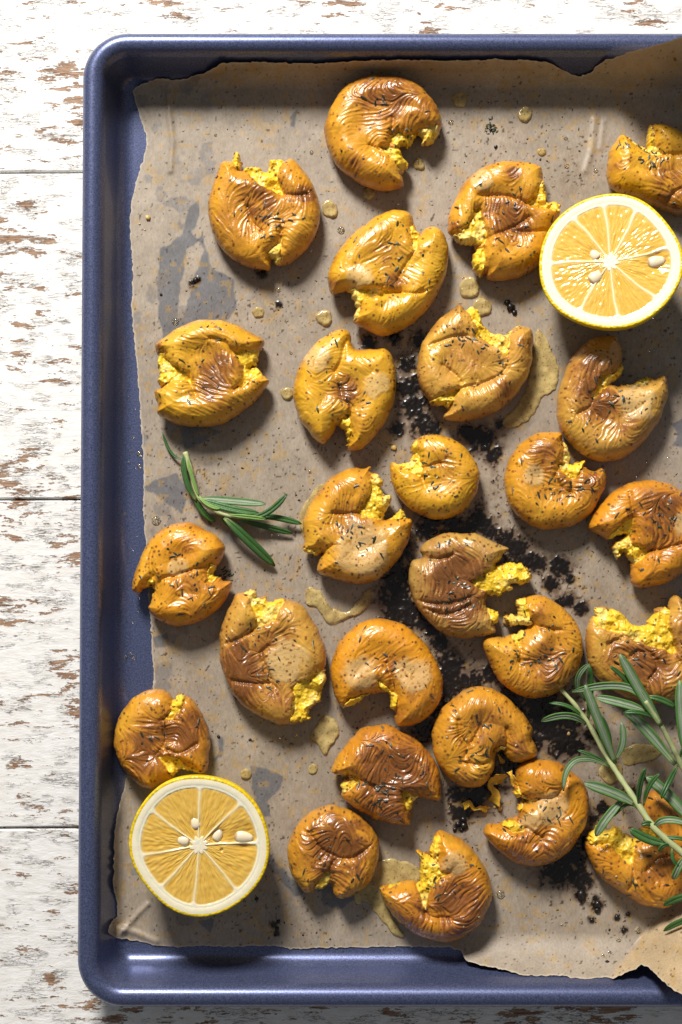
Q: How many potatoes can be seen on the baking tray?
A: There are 26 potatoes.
